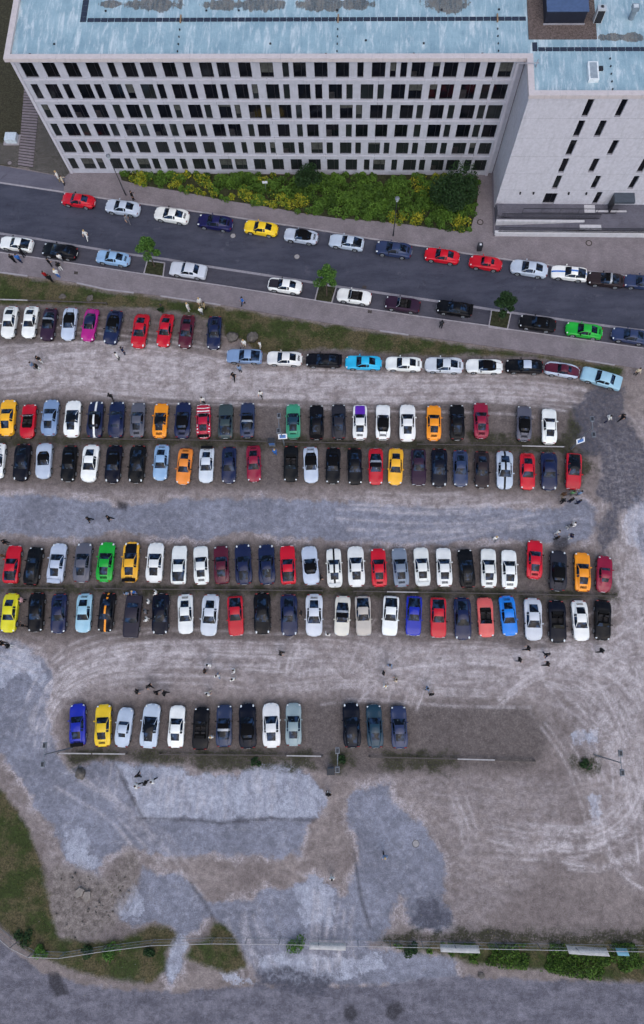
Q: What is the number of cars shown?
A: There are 159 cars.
